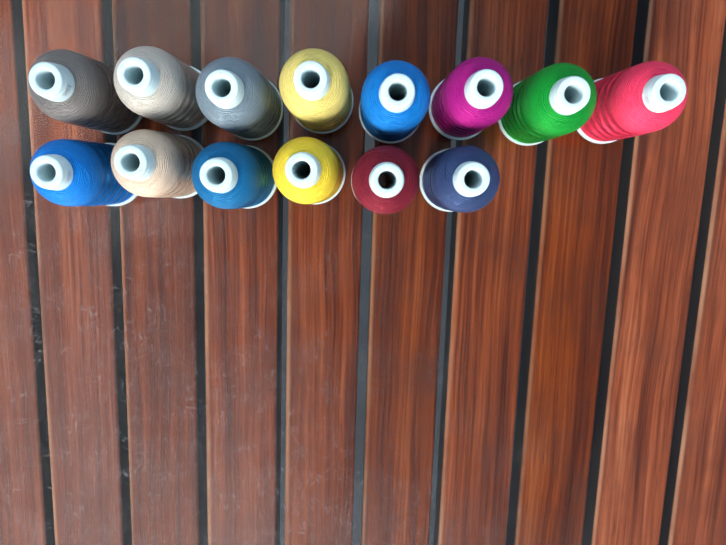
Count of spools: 14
